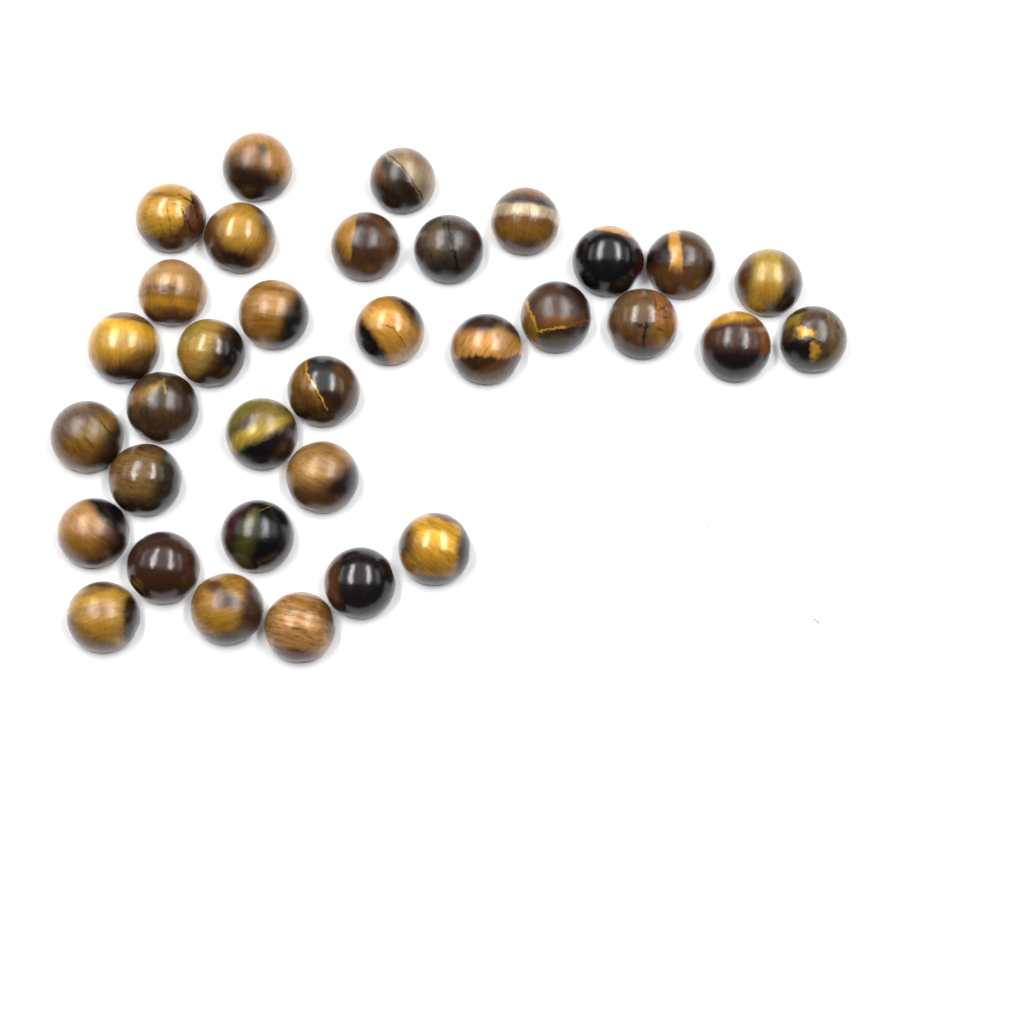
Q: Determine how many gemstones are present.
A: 34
